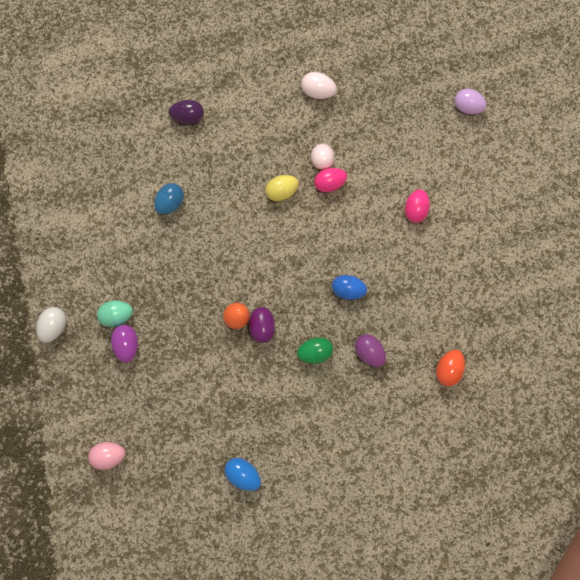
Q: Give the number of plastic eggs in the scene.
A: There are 19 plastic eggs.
